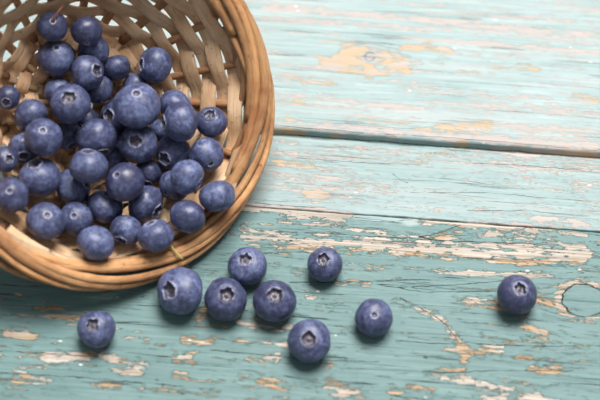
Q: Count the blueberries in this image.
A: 55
